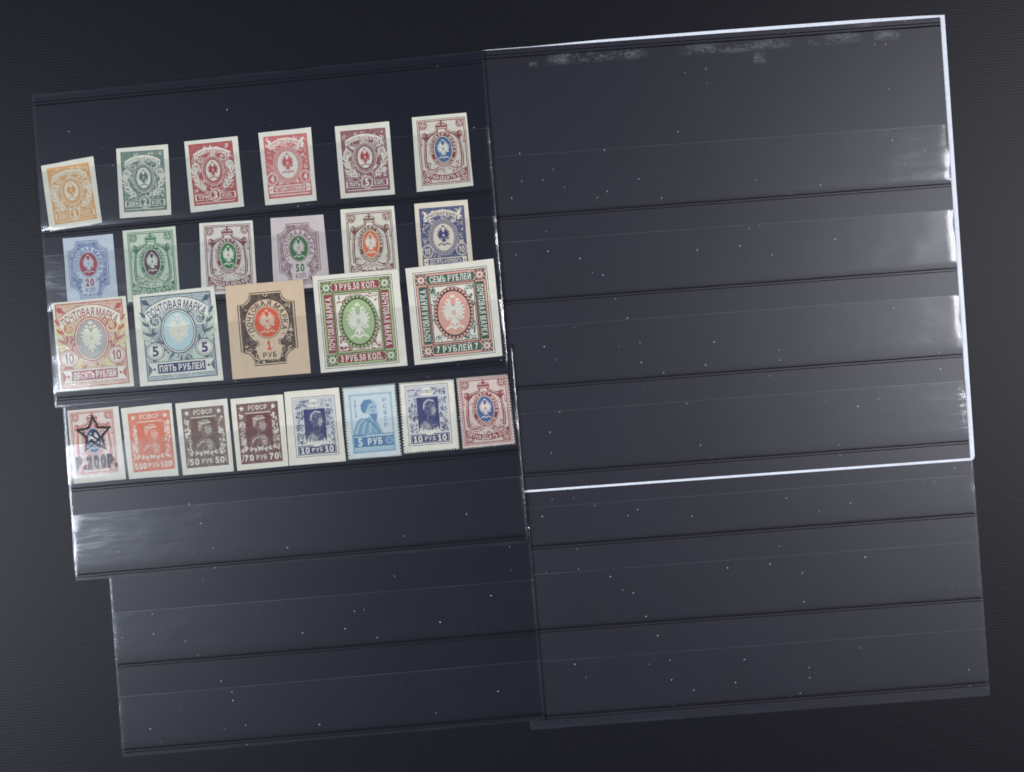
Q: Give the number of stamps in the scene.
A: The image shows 25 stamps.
